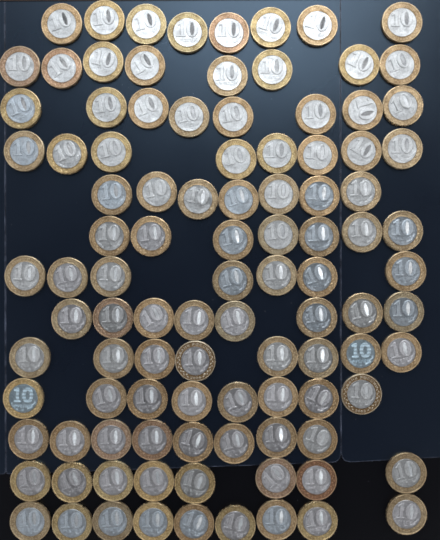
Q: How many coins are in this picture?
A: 102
